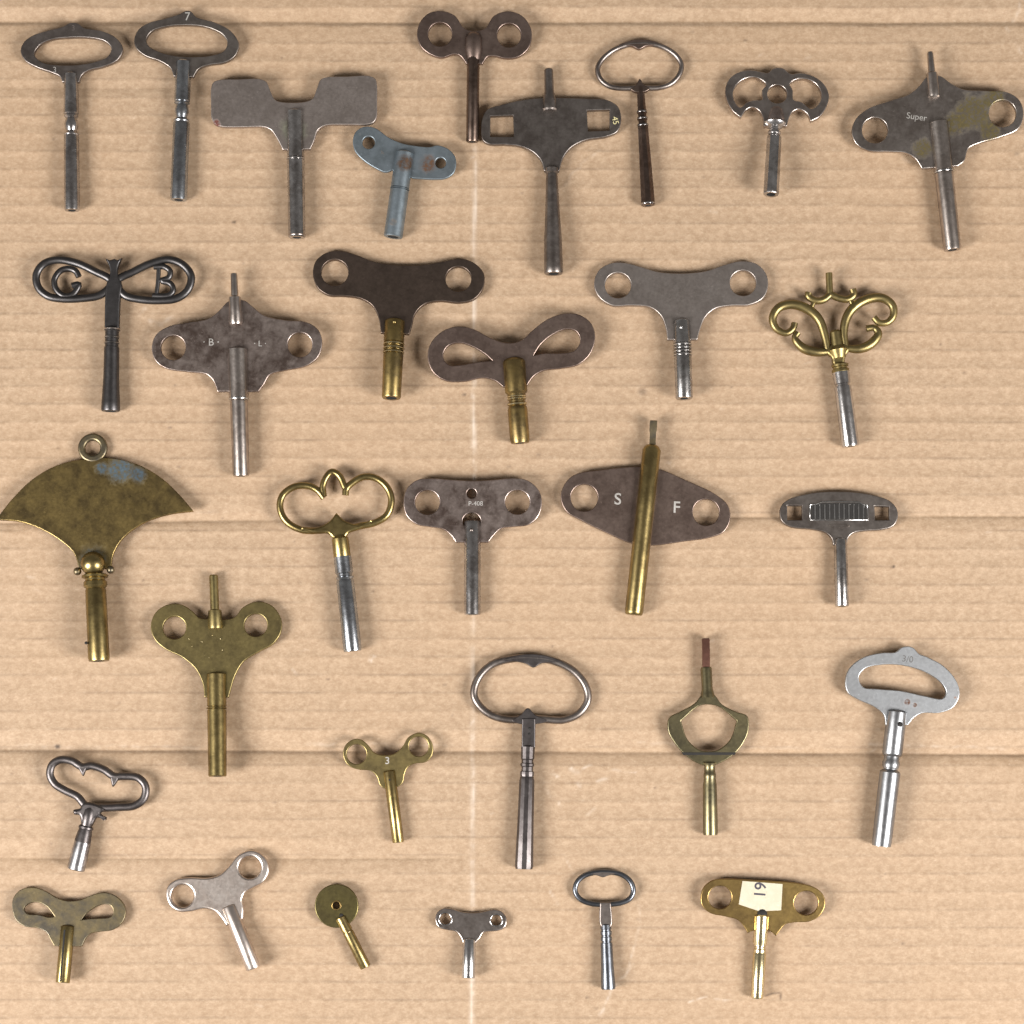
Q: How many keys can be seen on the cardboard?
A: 32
